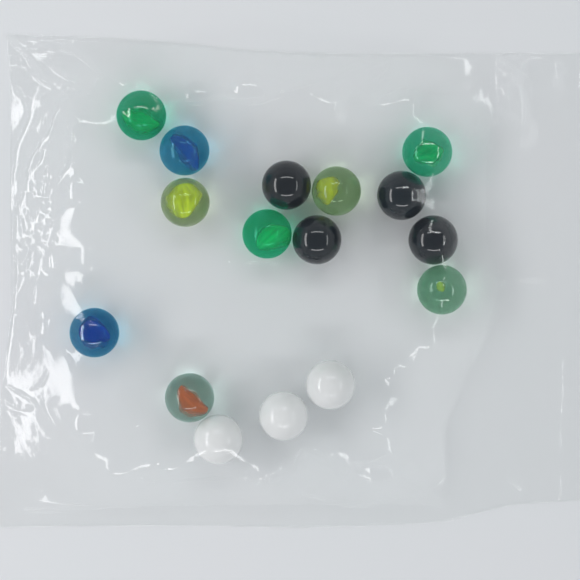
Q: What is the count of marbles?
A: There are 16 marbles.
